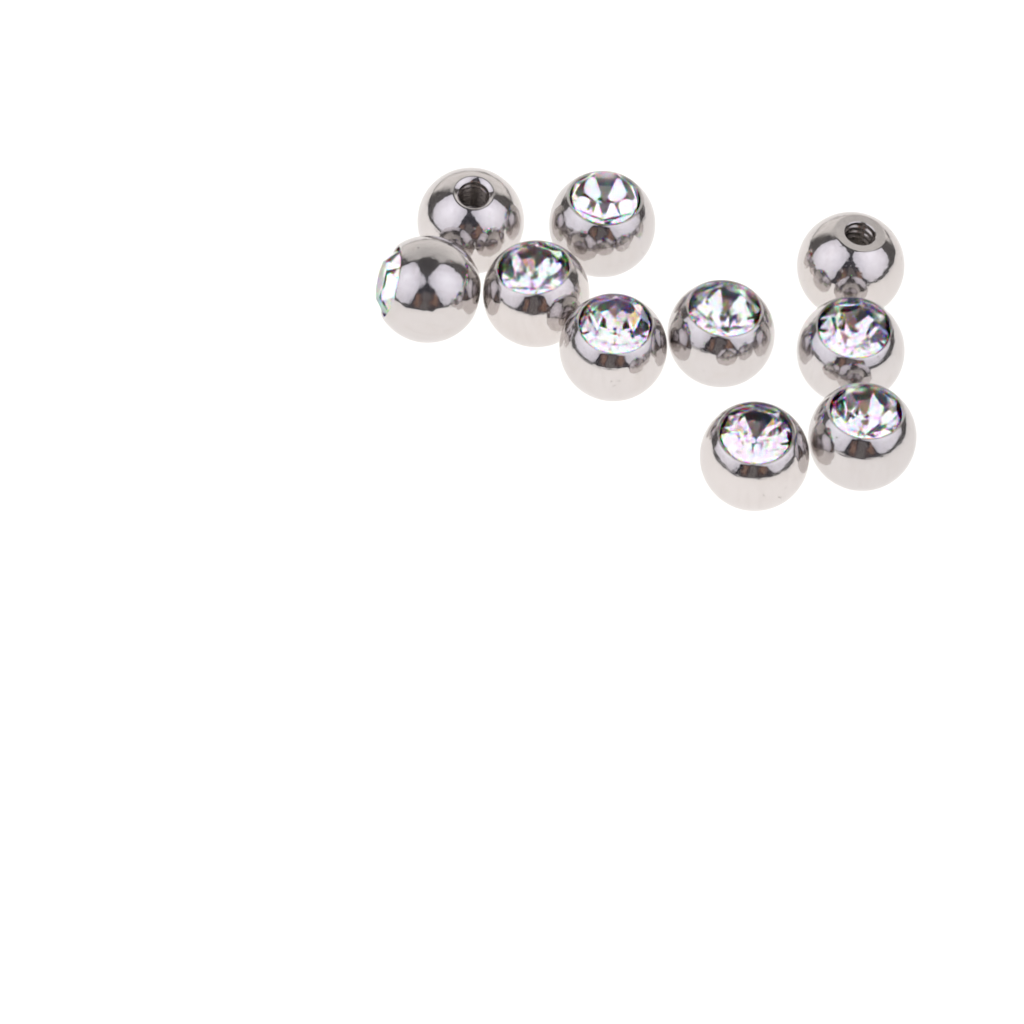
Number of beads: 10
